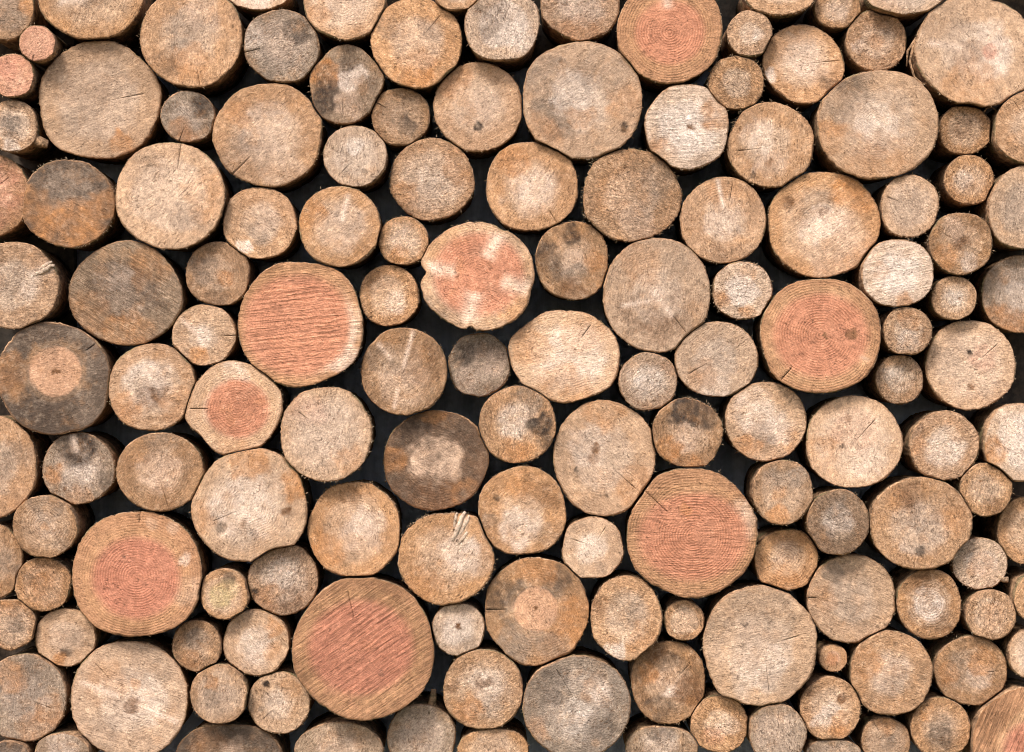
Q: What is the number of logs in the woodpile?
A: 145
